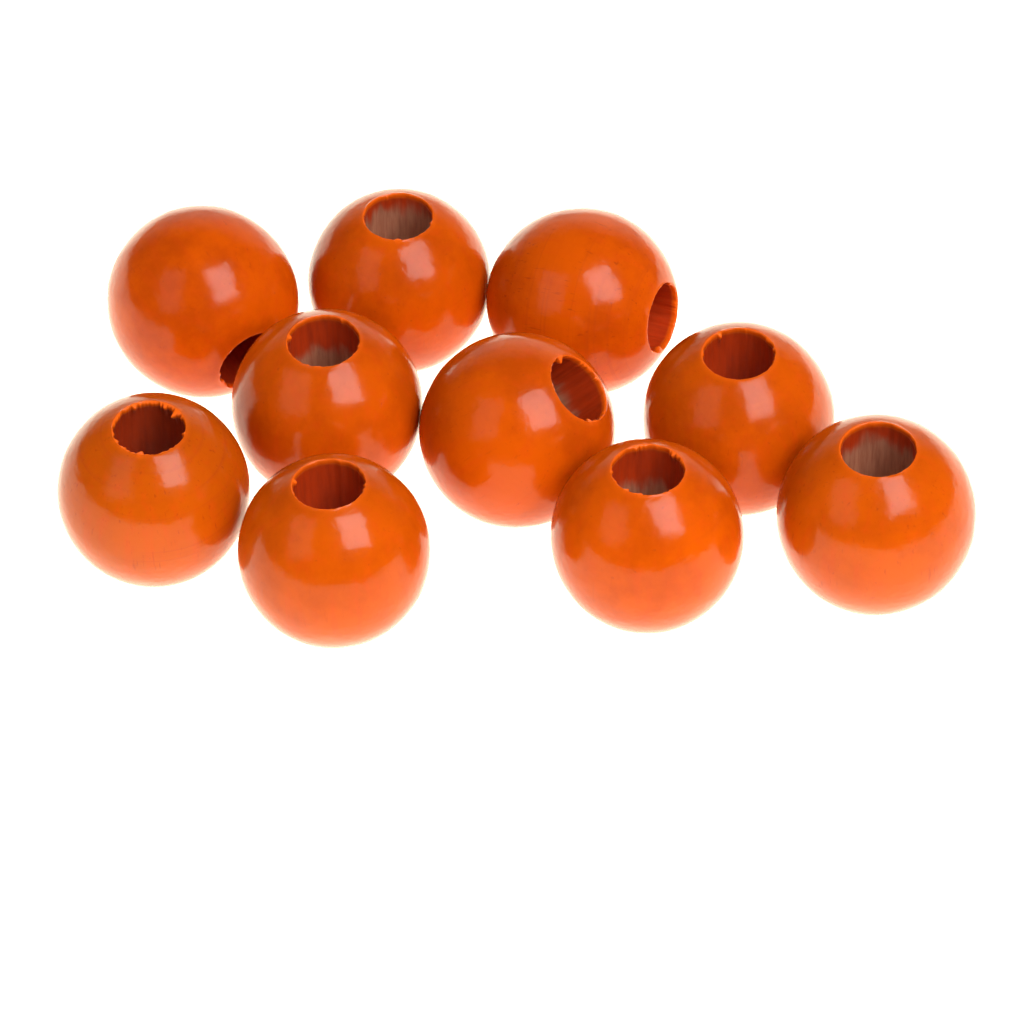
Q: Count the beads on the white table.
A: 10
